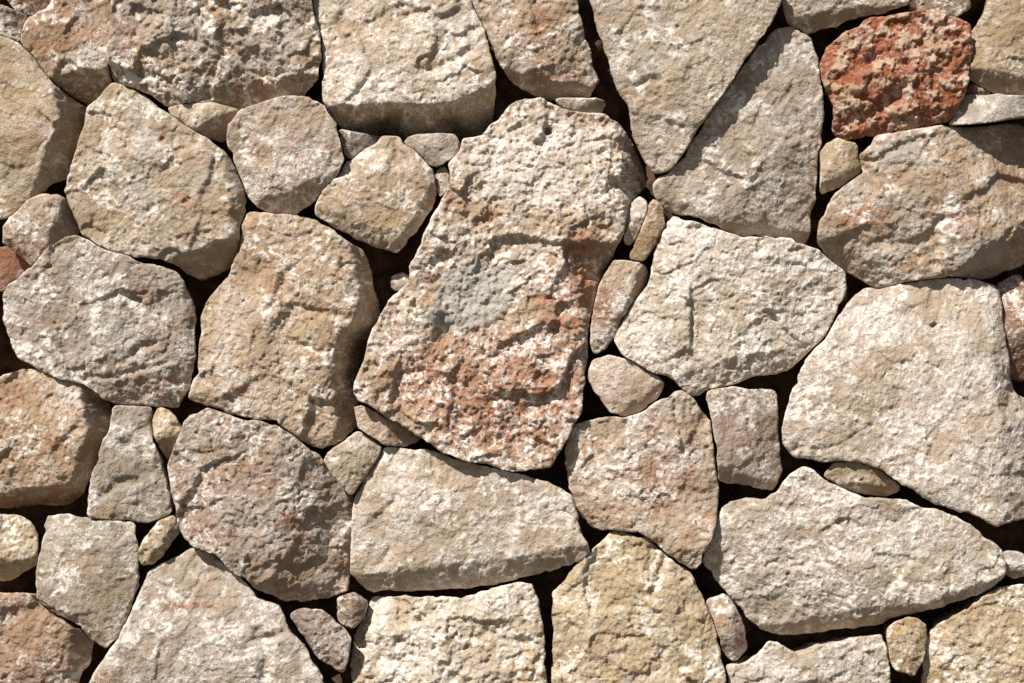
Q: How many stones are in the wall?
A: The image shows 63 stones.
